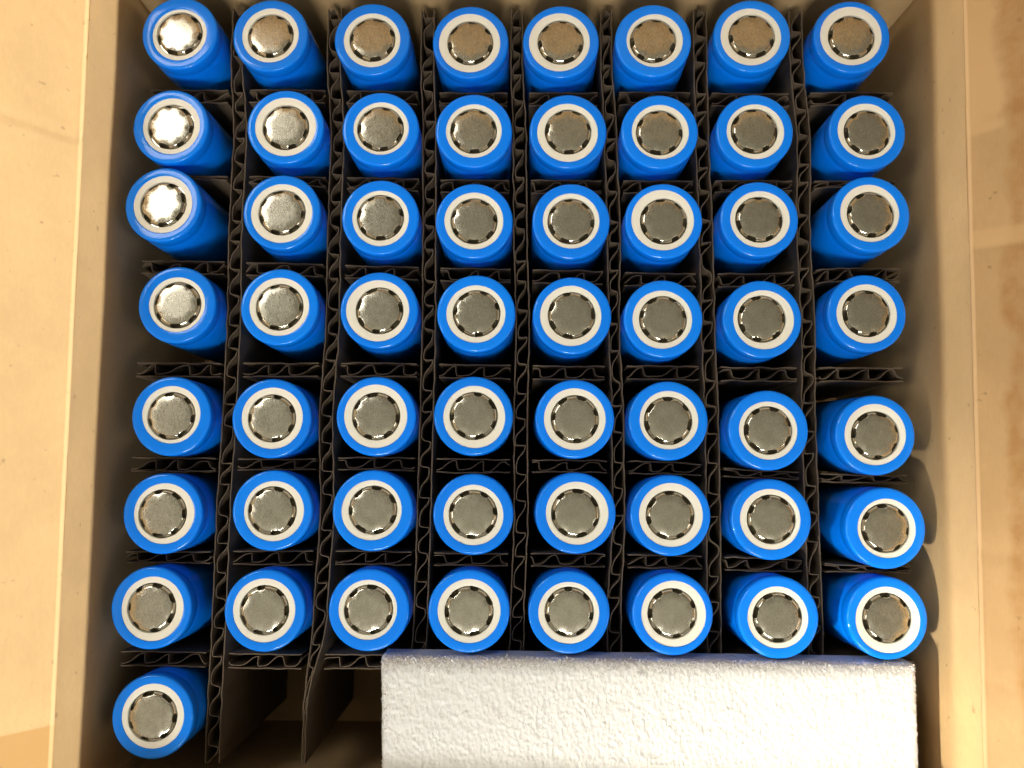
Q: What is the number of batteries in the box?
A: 57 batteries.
